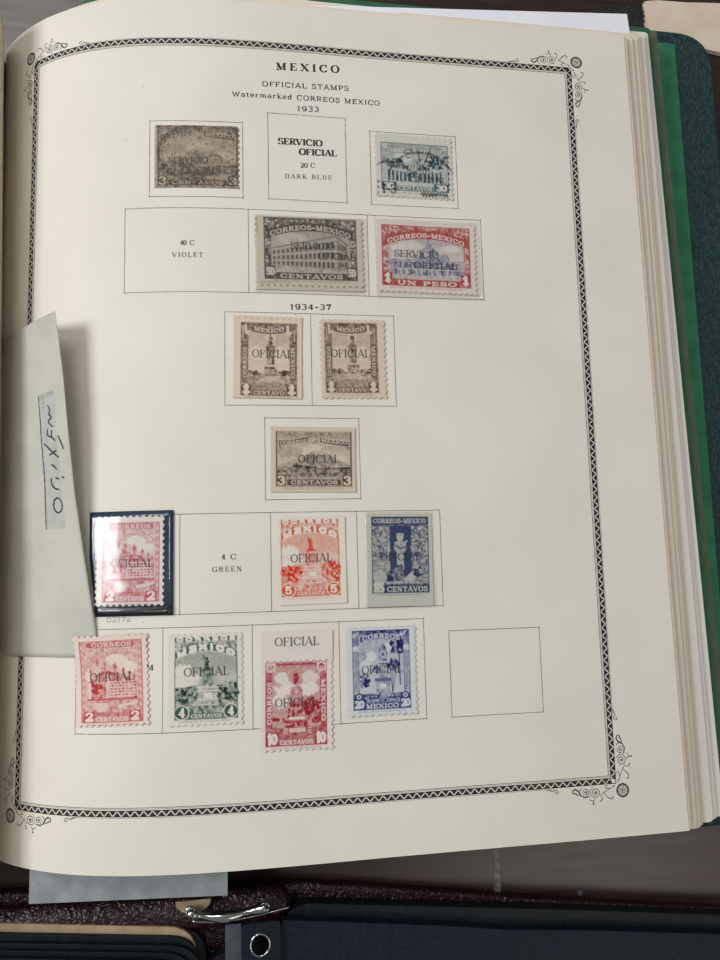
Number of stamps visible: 14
